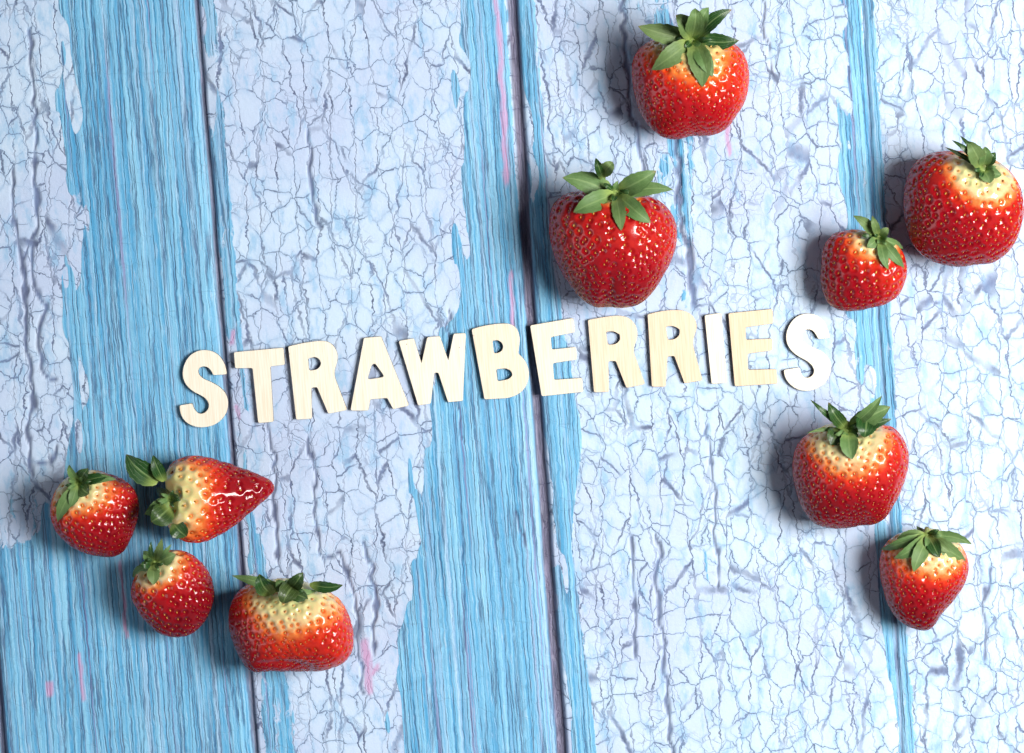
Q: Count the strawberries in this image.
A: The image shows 10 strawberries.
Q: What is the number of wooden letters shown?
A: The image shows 12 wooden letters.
